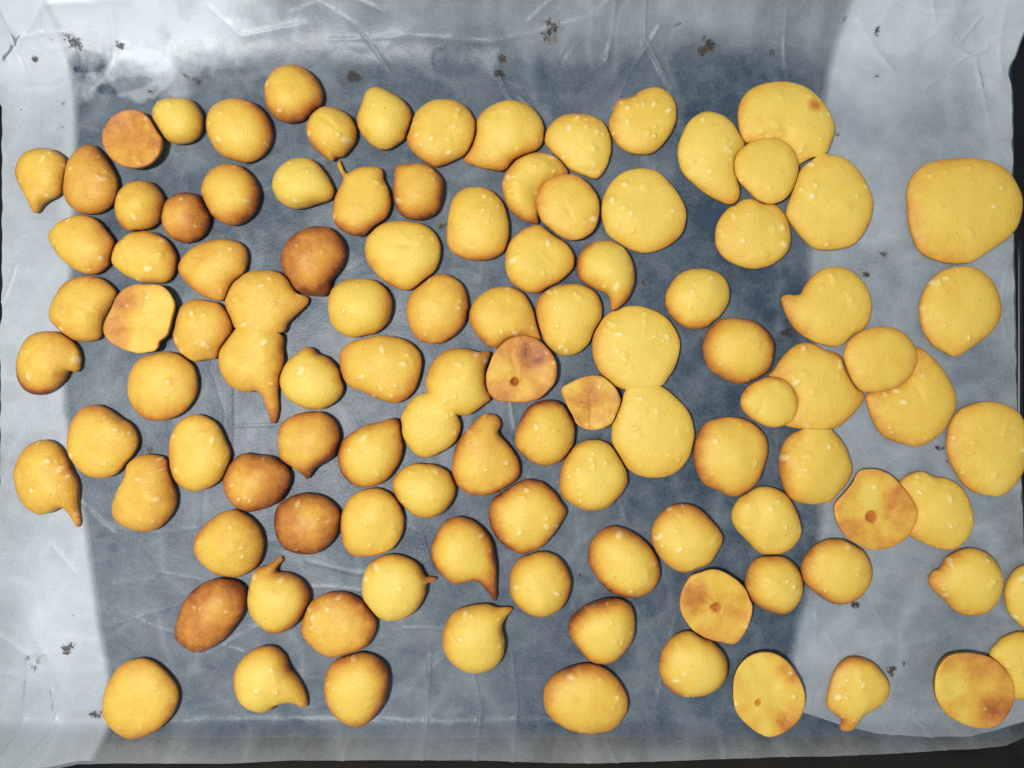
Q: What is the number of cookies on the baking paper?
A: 107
